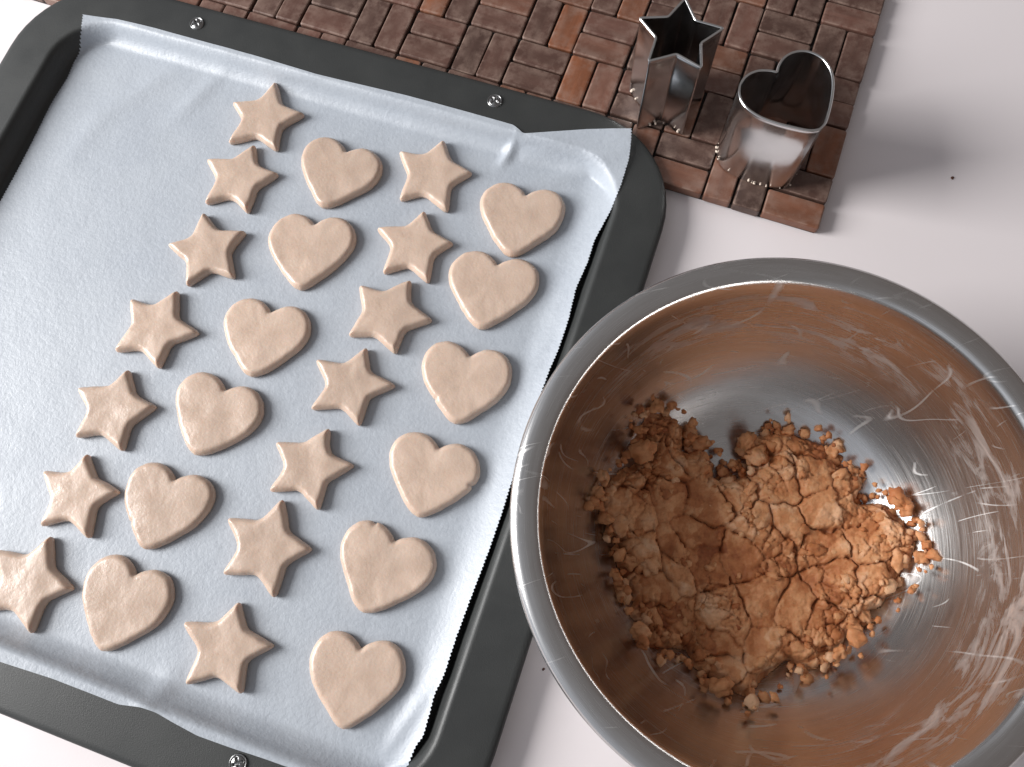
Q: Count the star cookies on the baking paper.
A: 14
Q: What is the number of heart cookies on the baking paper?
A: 12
